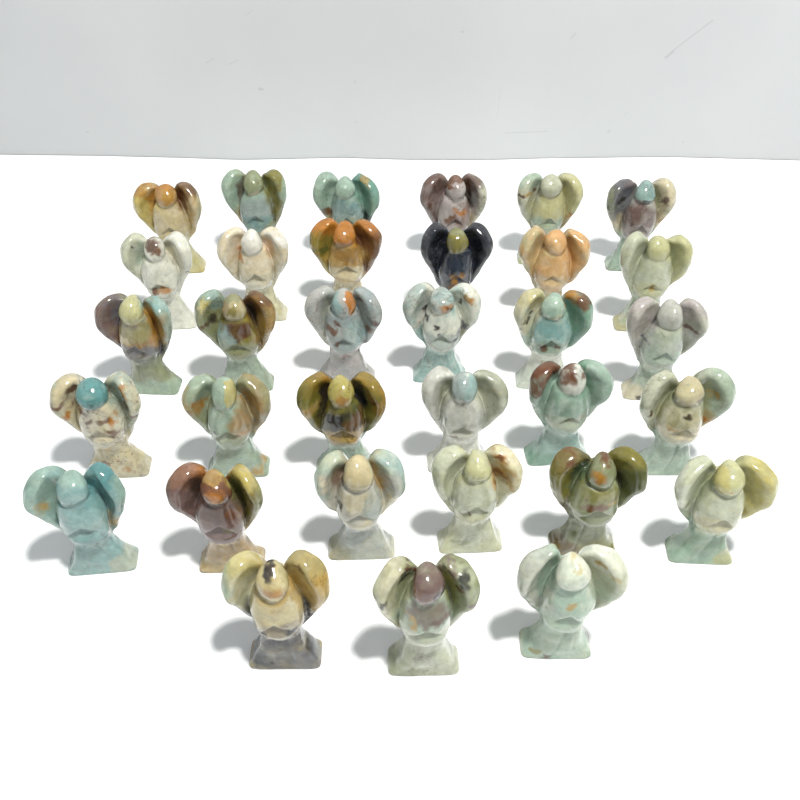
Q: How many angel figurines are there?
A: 33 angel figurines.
